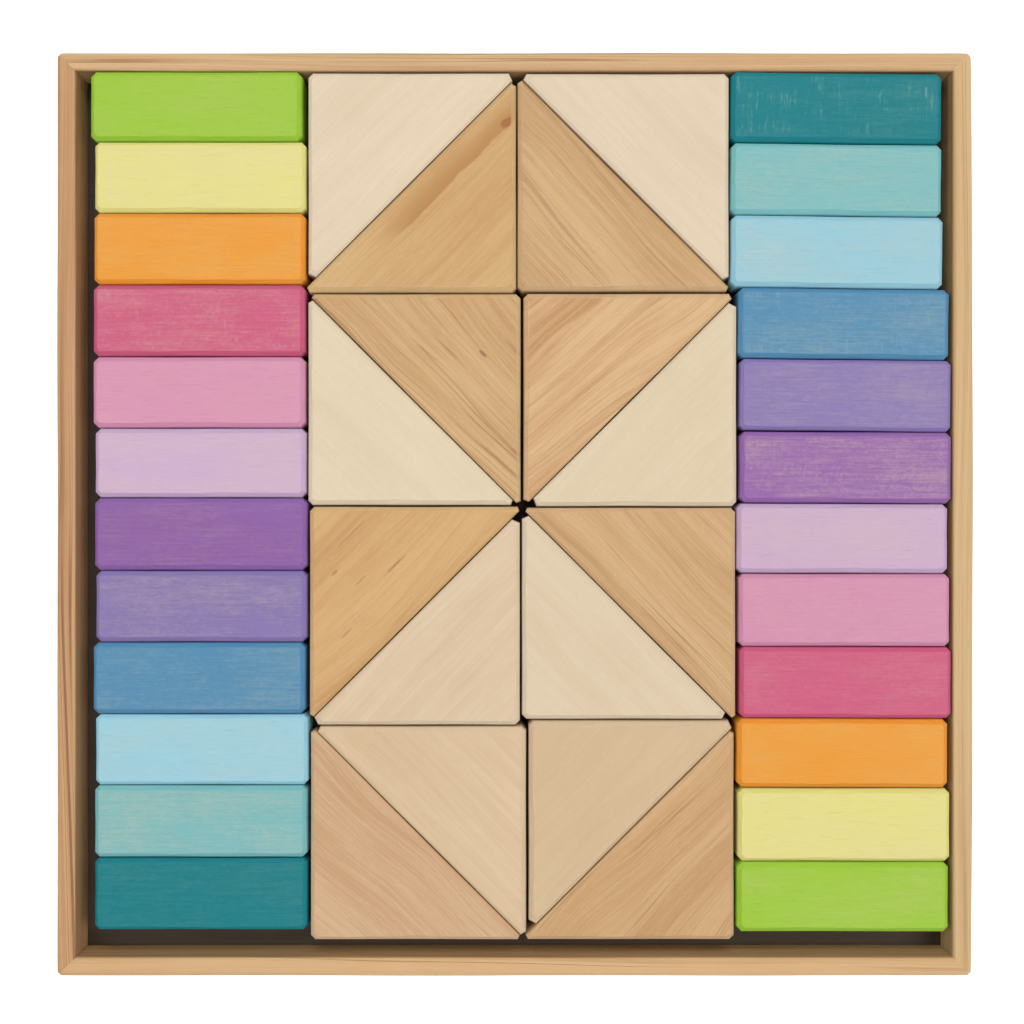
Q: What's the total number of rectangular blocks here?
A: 24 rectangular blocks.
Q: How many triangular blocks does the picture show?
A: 16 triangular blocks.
